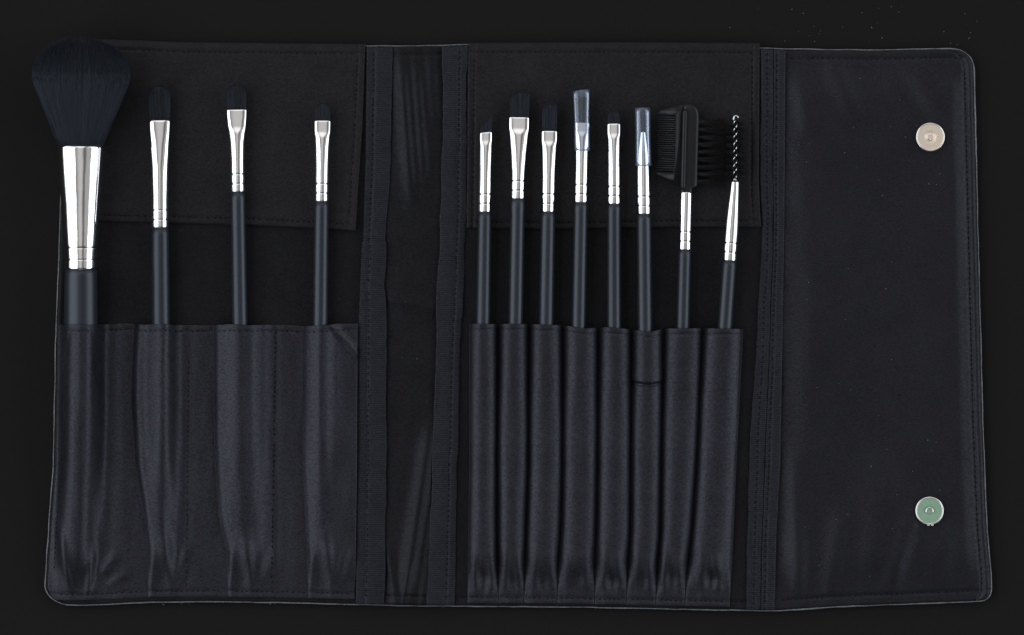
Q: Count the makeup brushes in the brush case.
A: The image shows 12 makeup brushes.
